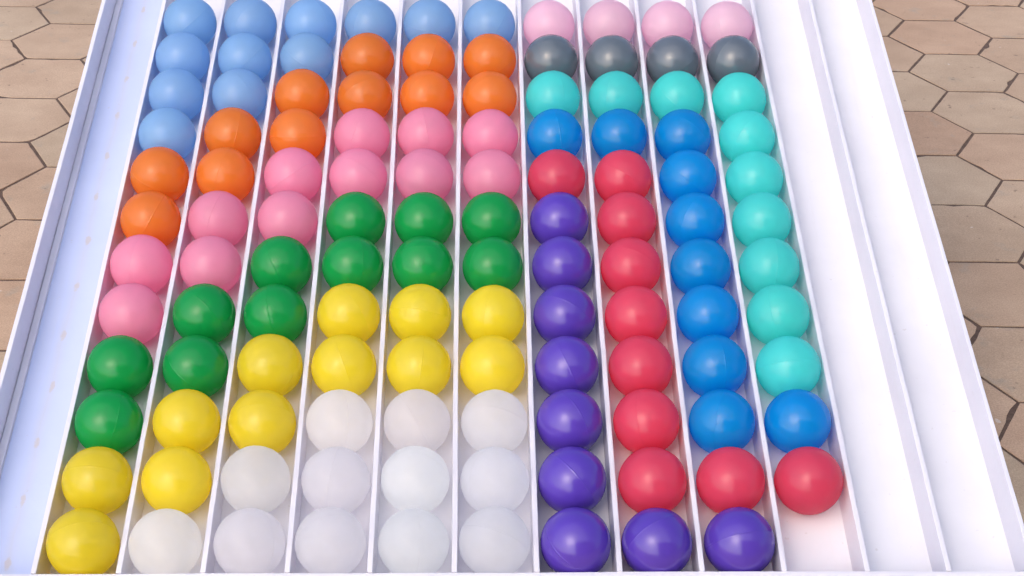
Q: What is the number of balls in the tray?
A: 119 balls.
